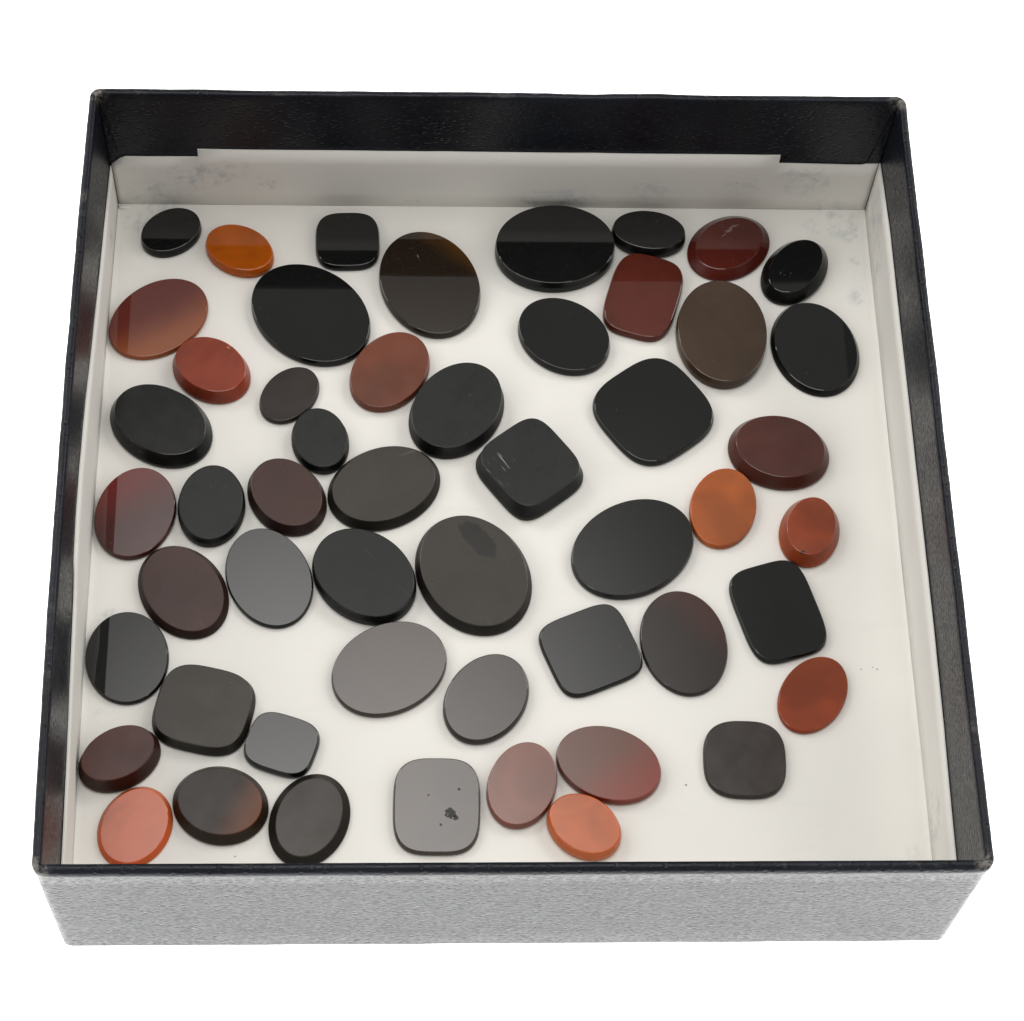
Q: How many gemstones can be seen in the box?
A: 52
